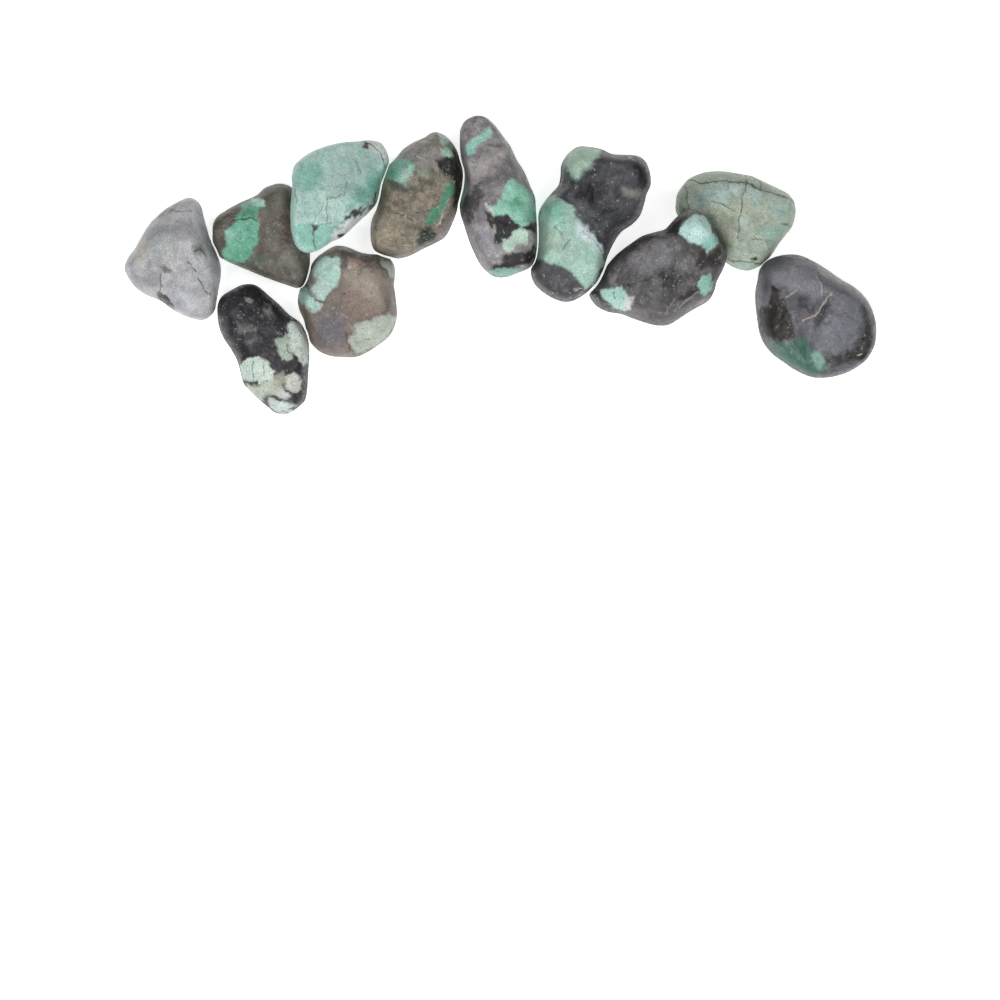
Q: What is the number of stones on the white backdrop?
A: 11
